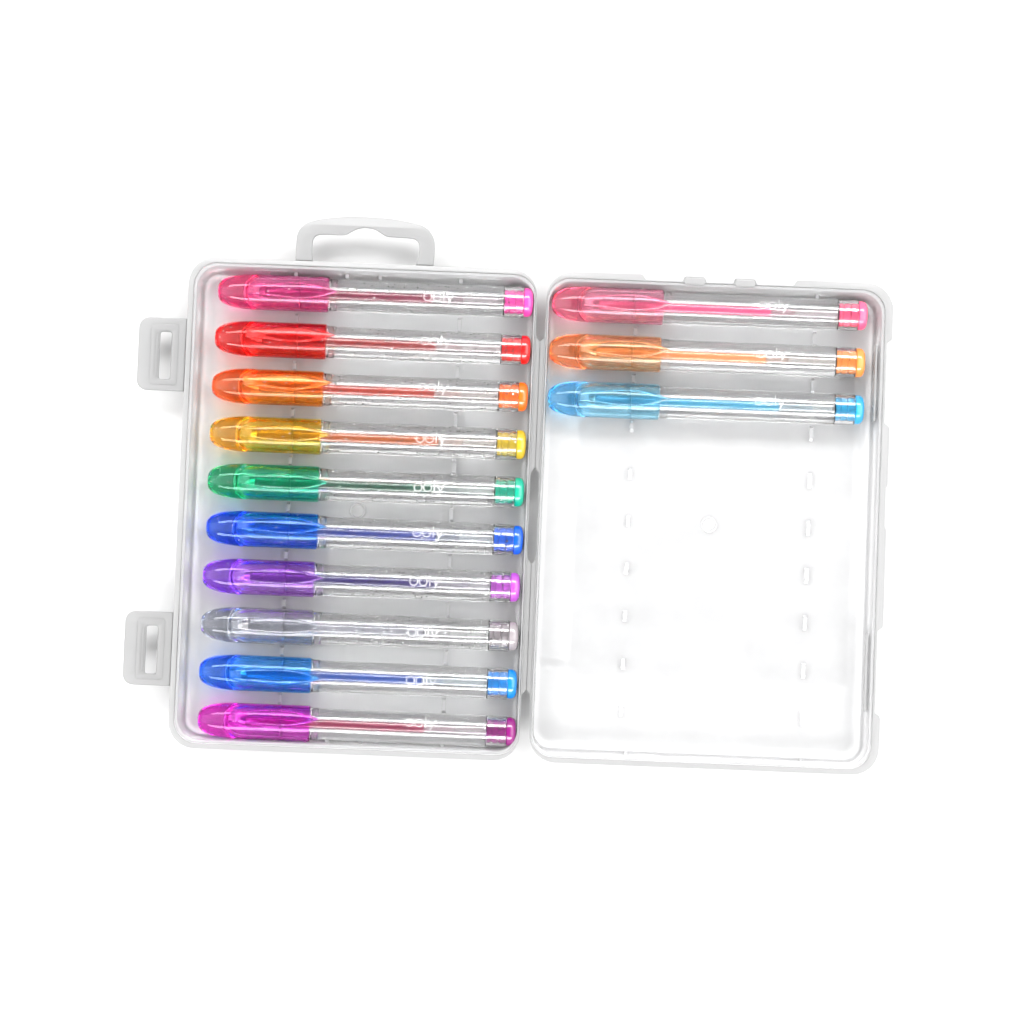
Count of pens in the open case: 13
